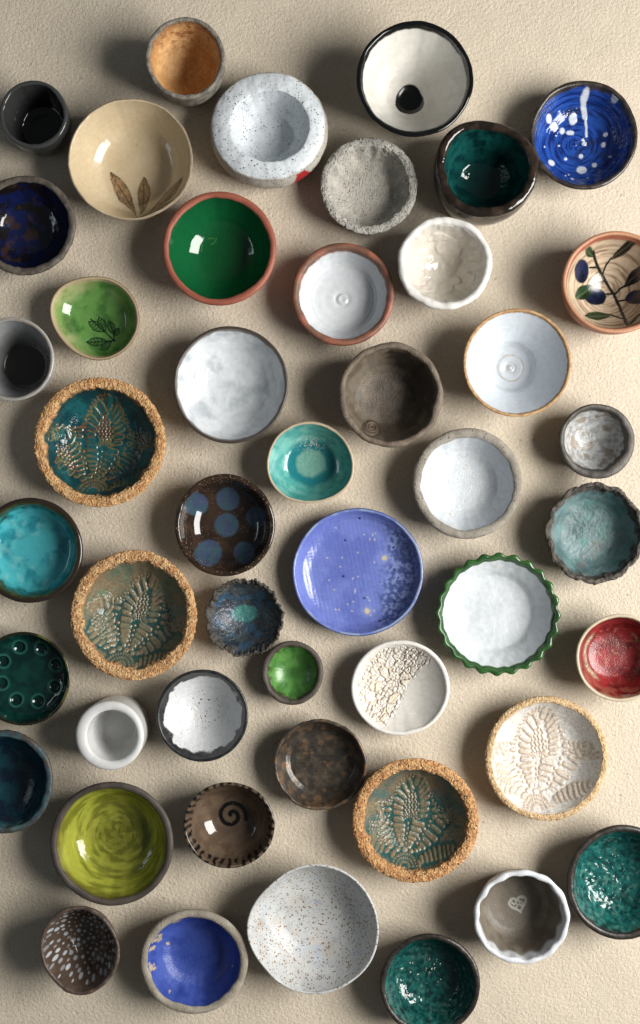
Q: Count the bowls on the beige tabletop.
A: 47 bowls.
